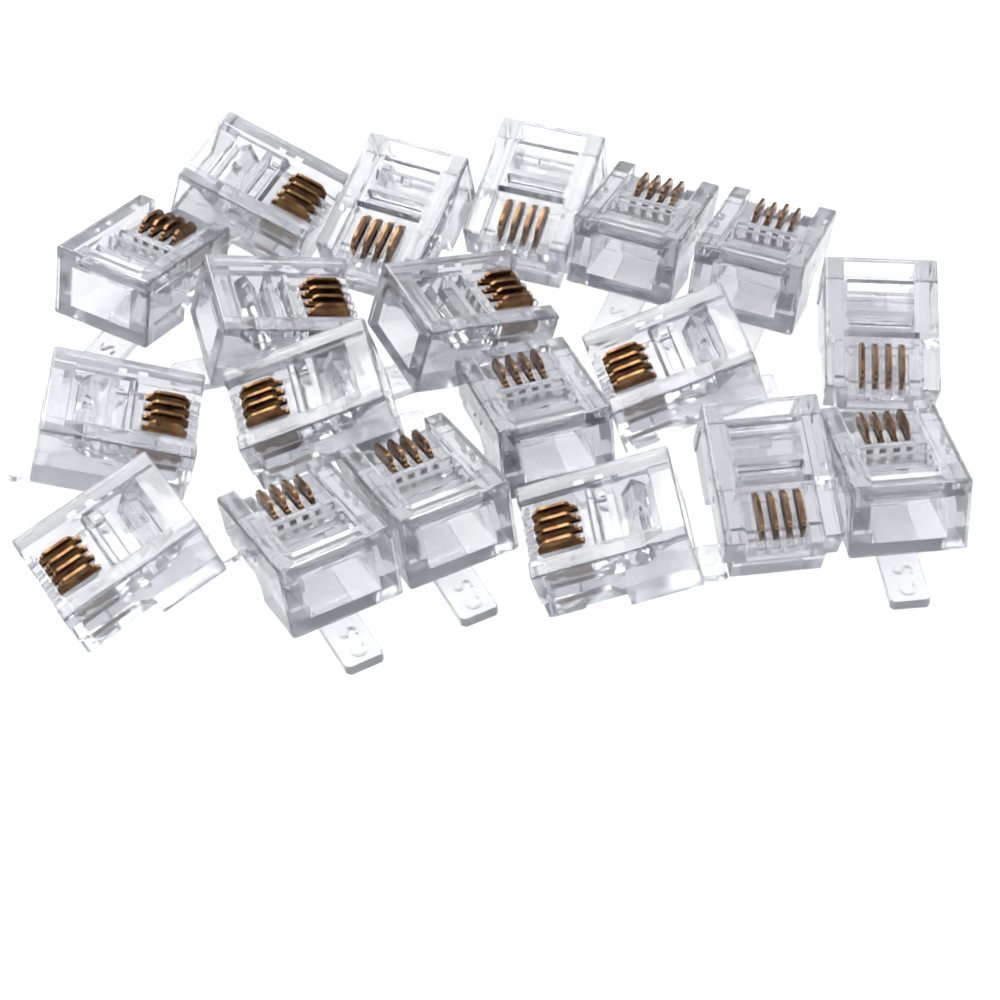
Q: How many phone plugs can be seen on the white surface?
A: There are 19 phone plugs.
